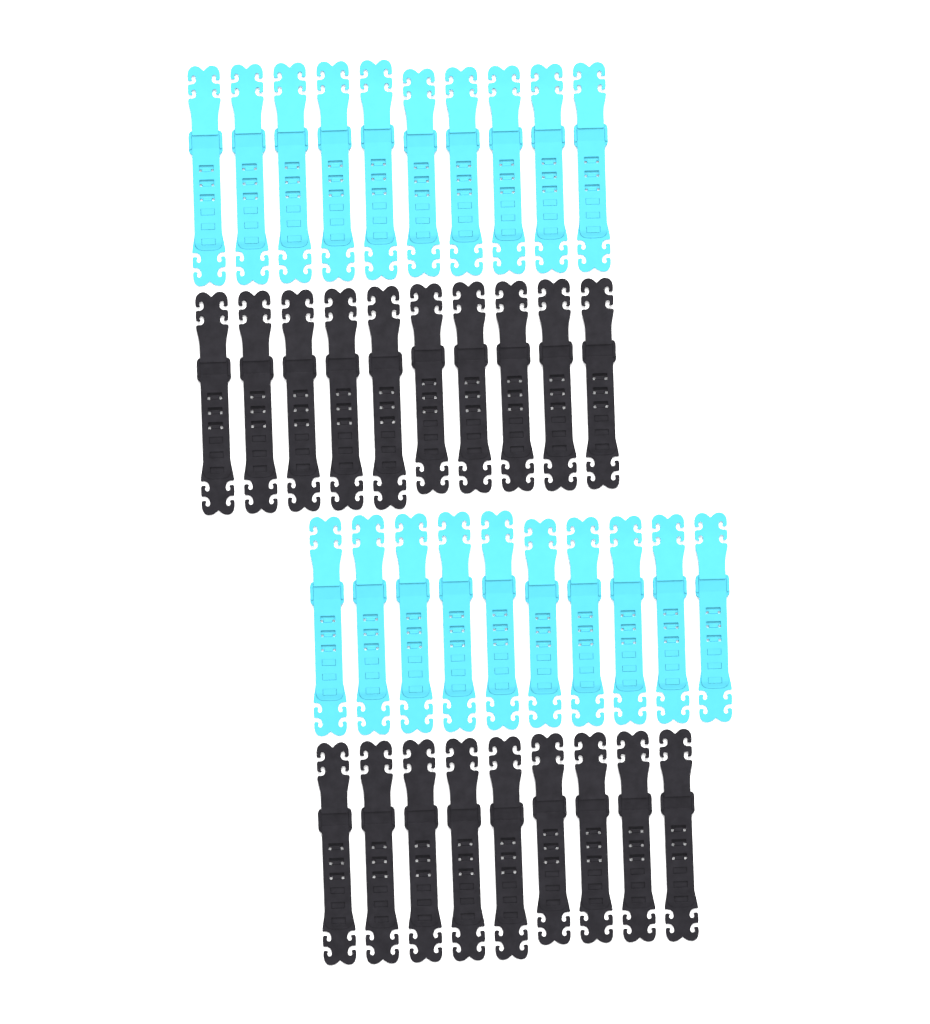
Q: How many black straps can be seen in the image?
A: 19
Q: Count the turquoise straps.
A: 20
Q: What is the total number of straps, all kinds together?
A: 39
